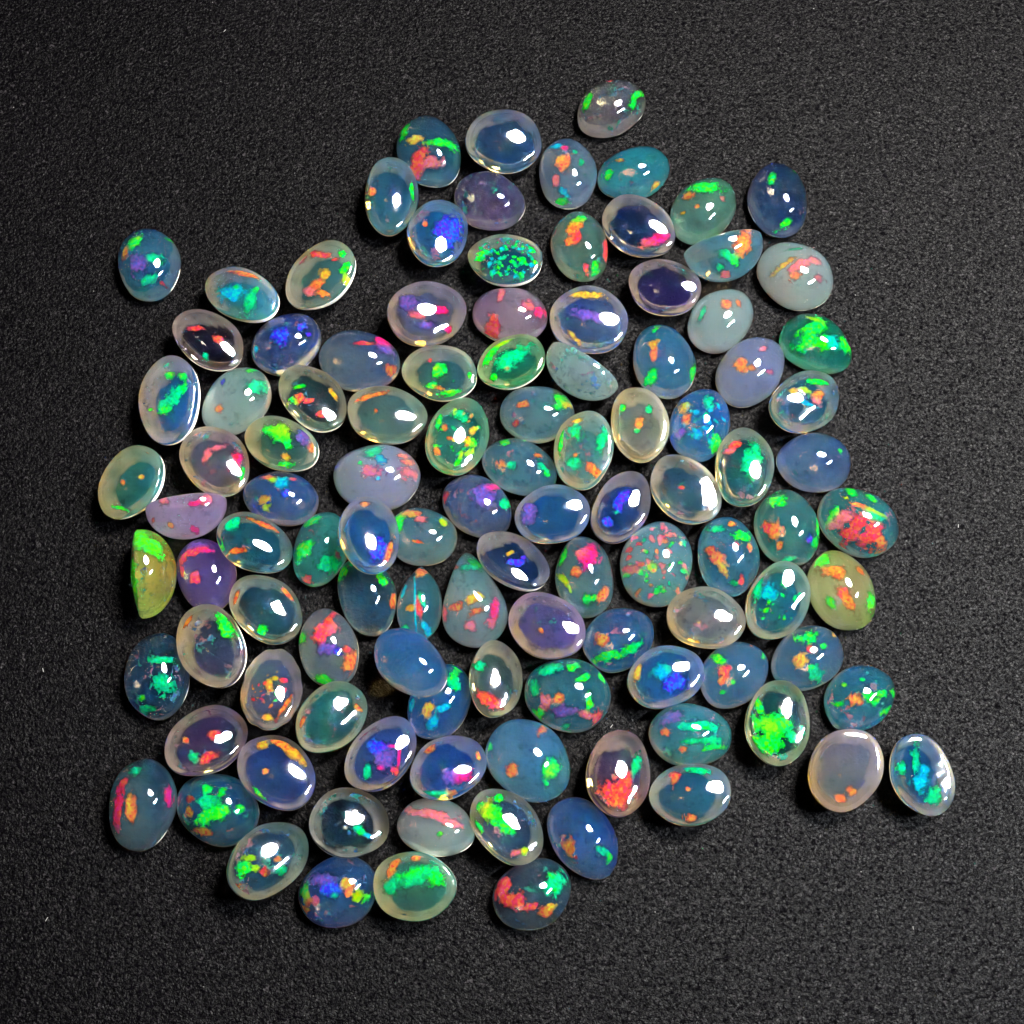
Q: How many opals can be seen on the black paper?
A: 110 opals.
